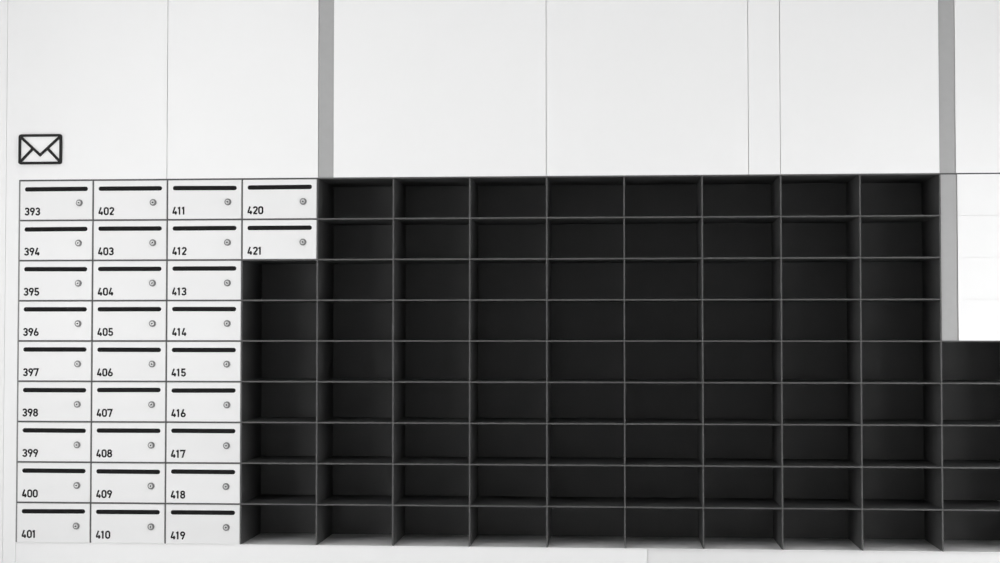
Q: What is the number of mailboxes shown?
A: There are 29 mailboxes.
